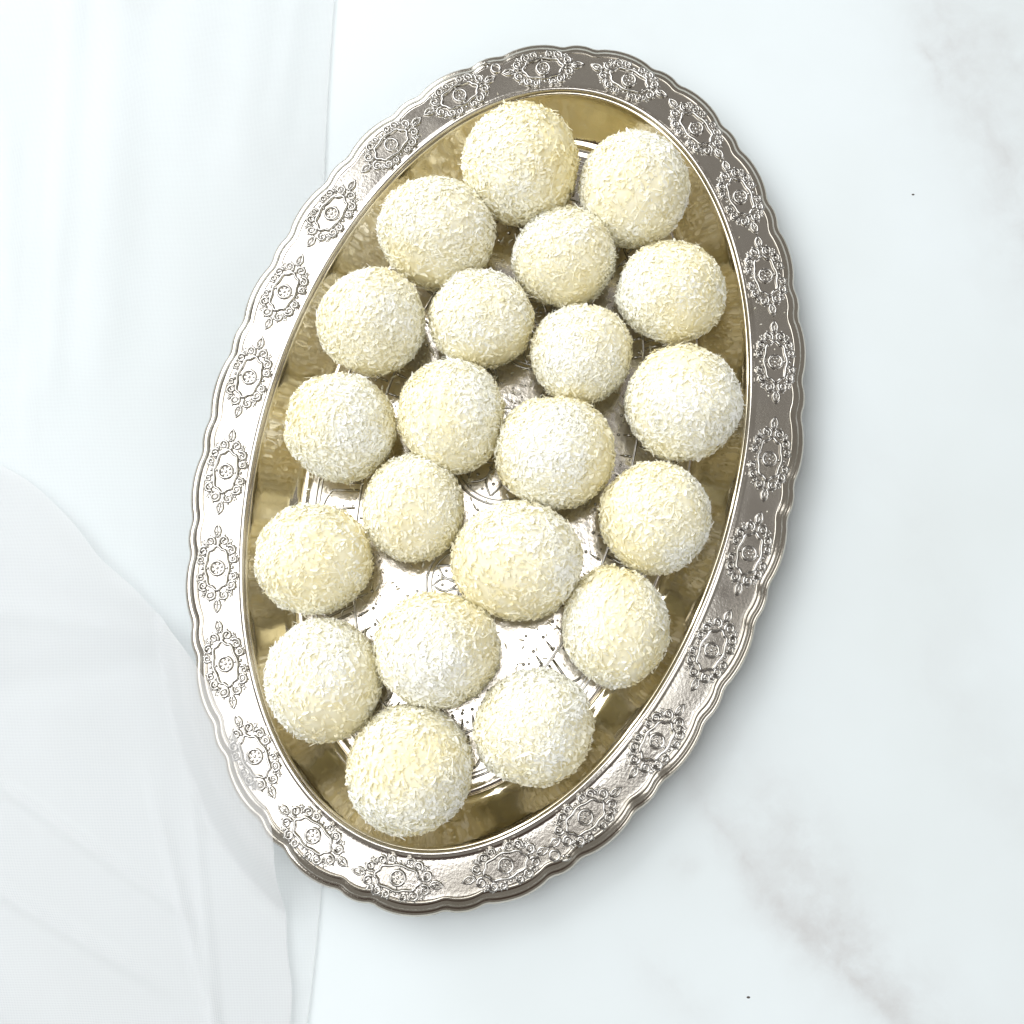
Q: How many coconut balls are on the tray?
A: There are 21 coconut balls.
